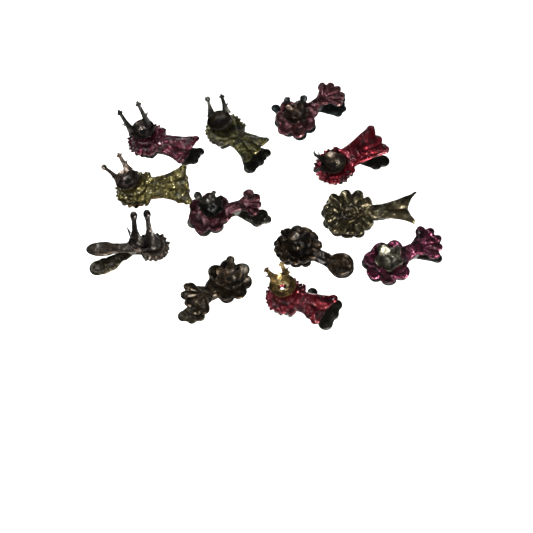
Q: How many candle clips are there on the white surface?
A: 12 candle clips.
